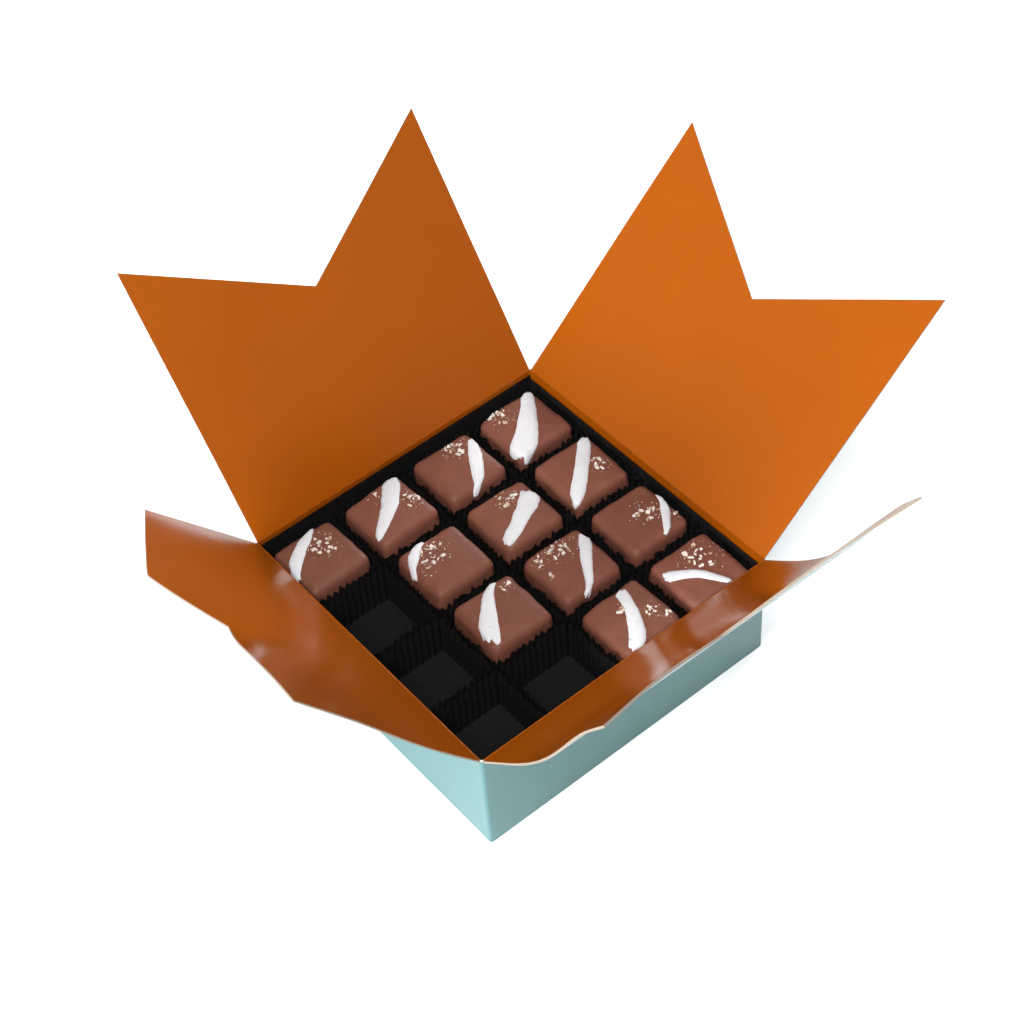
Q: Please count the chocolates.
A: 12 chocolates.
